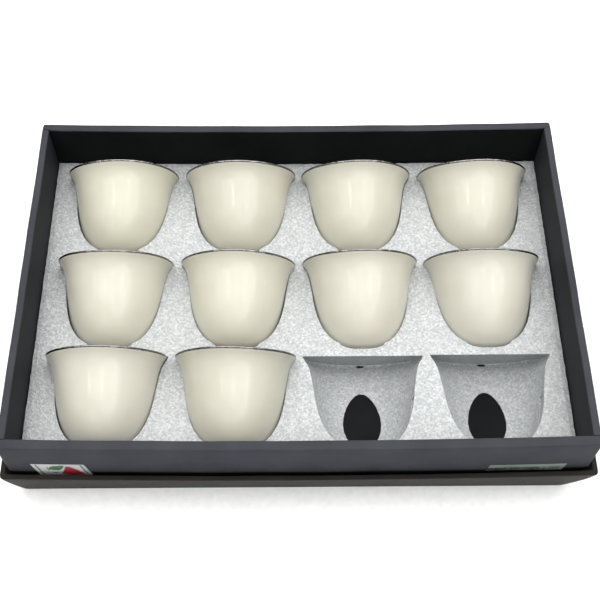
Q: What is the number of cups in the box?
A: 10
